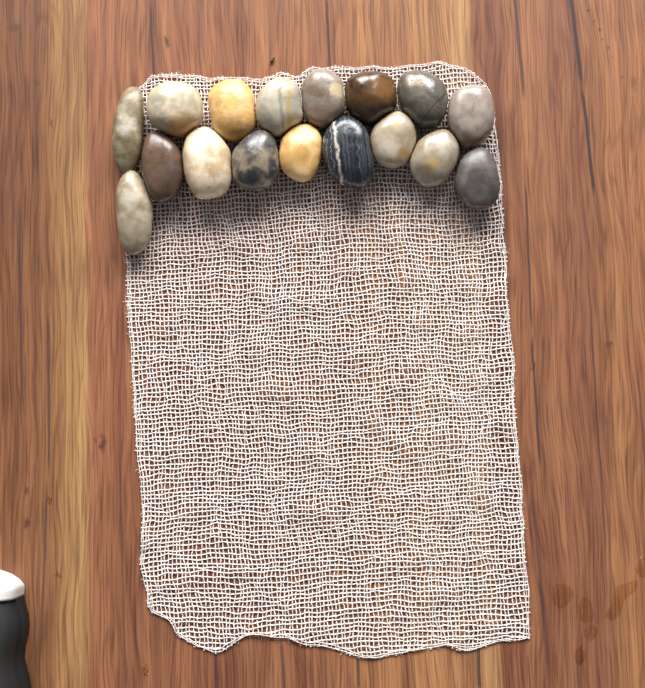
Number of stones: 17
